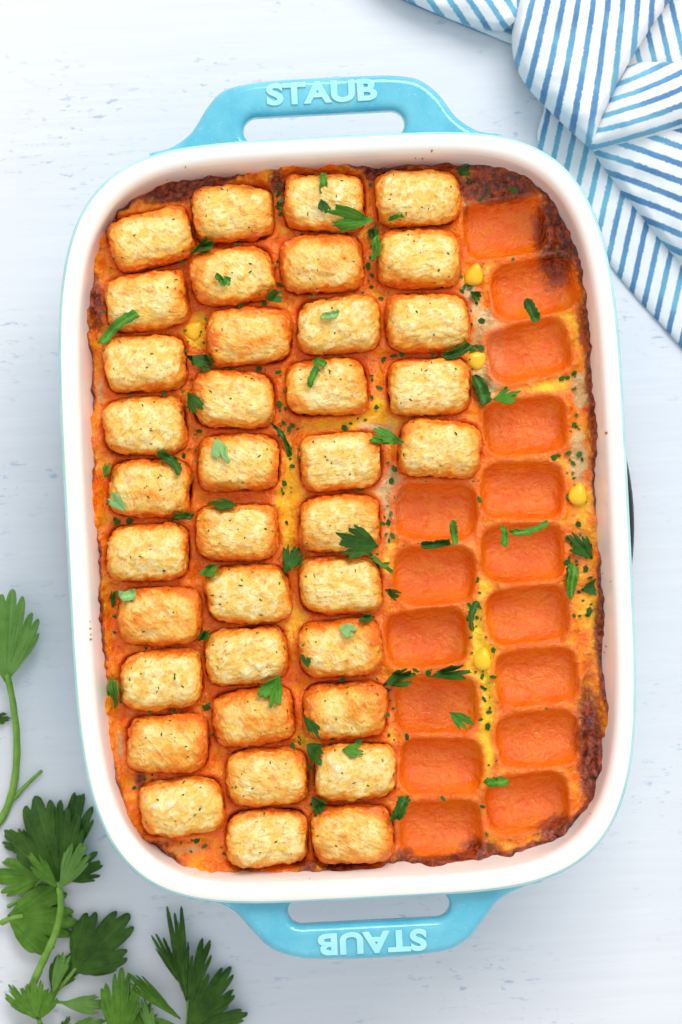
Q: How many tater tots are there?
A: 37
